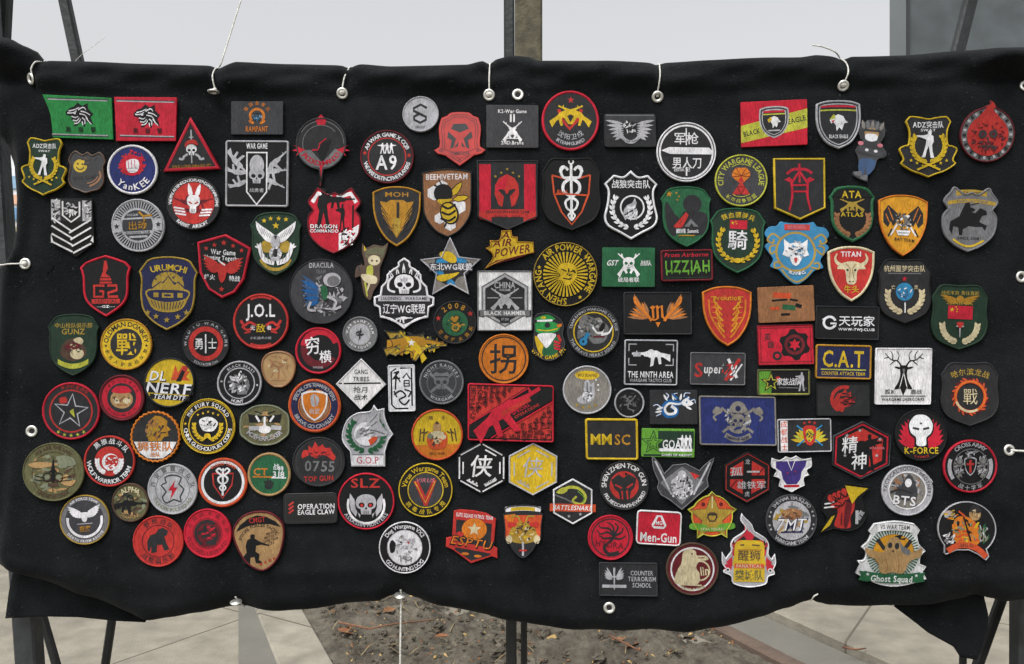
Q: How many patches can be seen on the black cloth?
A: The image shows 137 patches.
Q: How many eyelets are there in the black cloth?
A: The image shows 15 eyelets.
